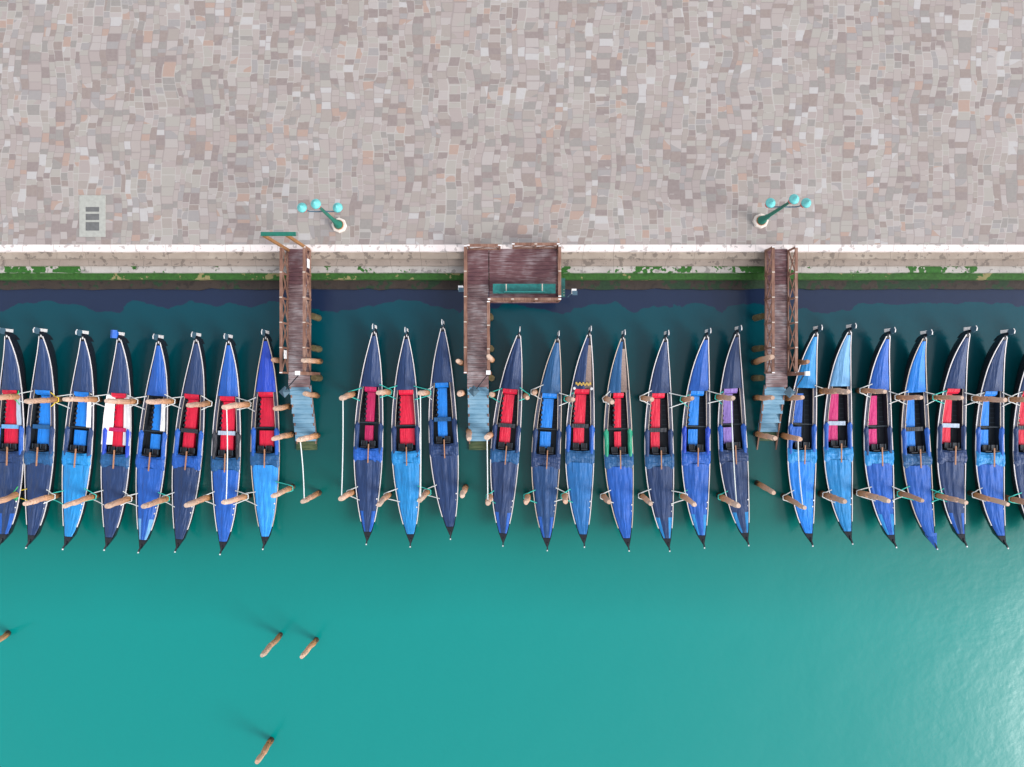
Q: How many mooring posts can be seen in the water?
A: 73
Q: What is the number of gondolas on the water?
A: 25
